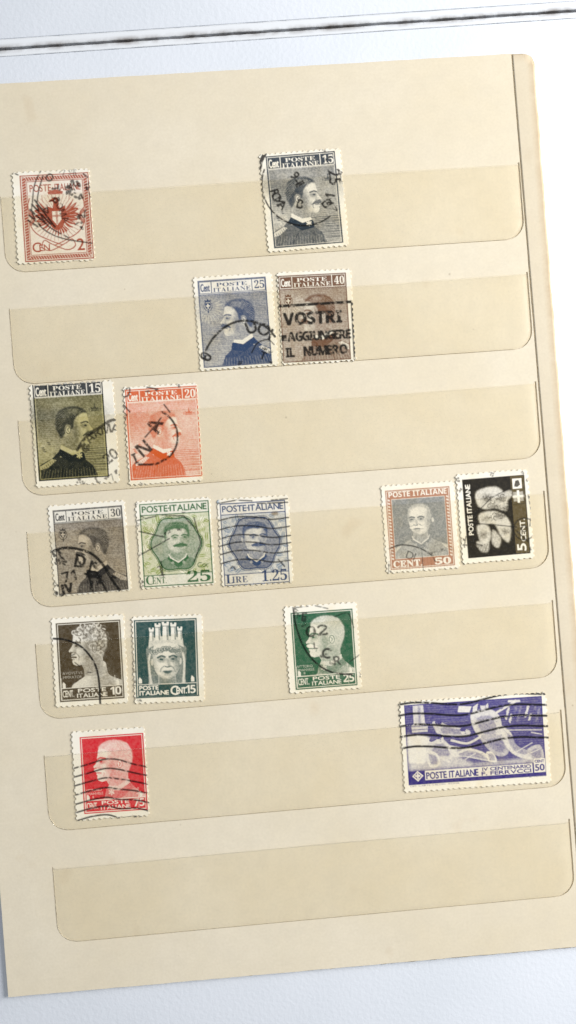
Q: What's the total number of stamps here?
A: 16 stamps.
